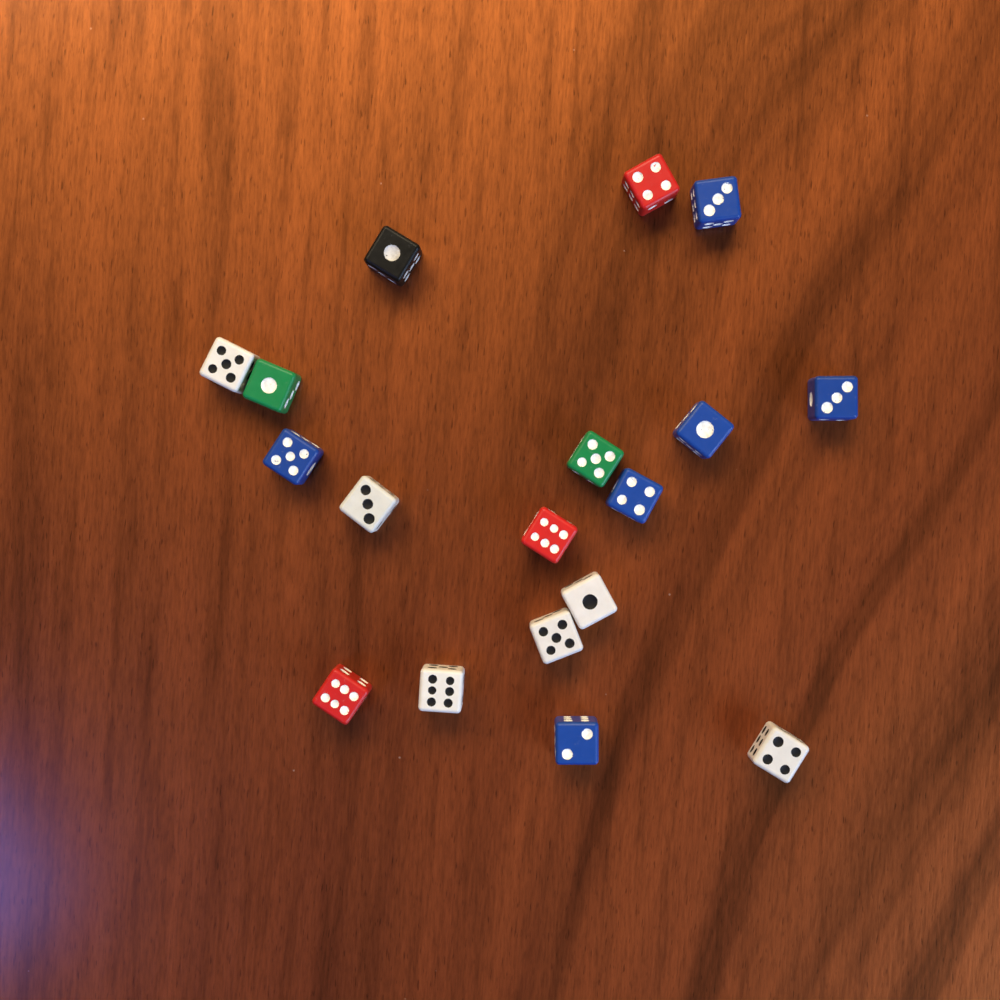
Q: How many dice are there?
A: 18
